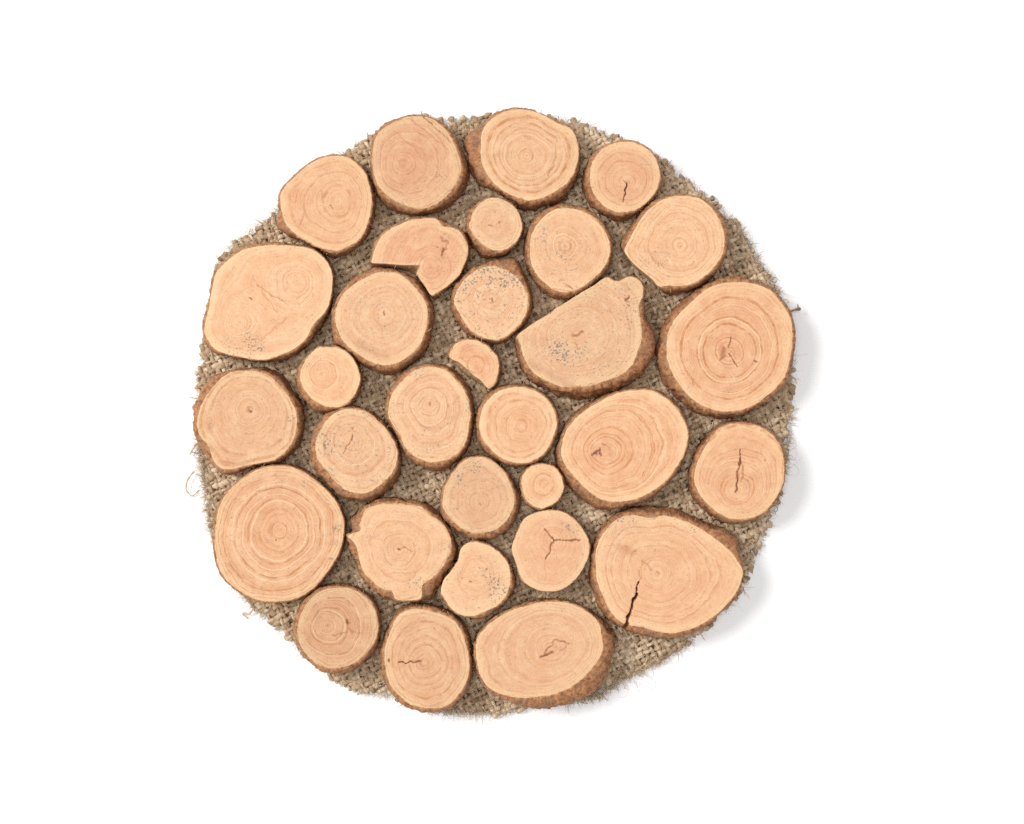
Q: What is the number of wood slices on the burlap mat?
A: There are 31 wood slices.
